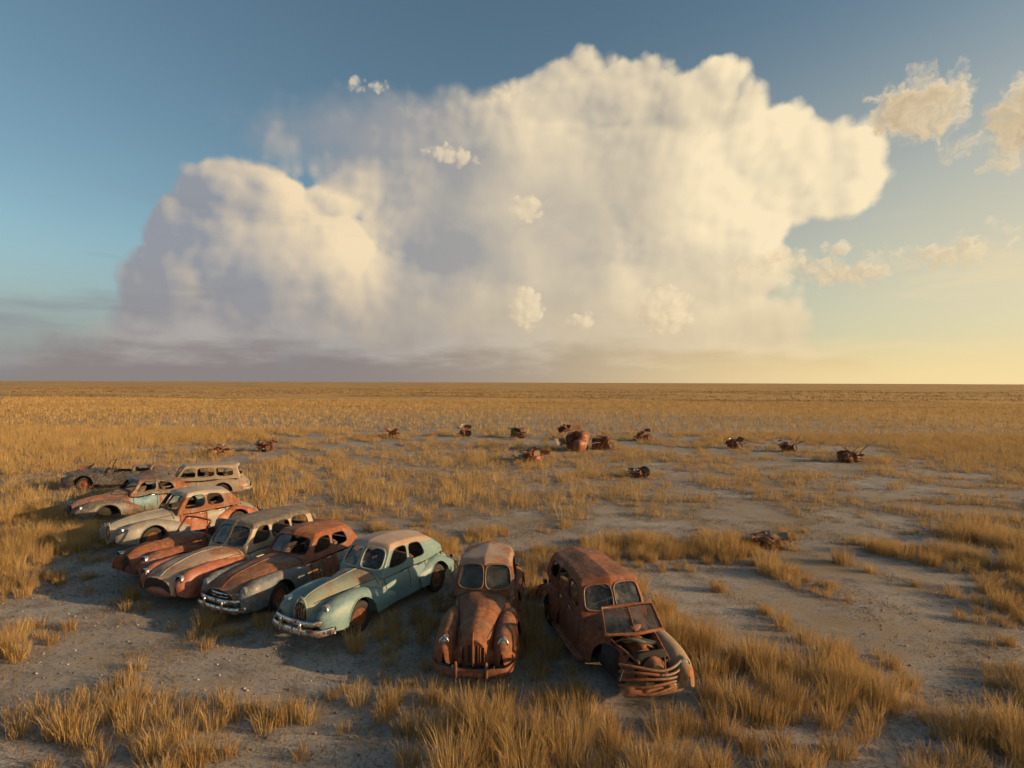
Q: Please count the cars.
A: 10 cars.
